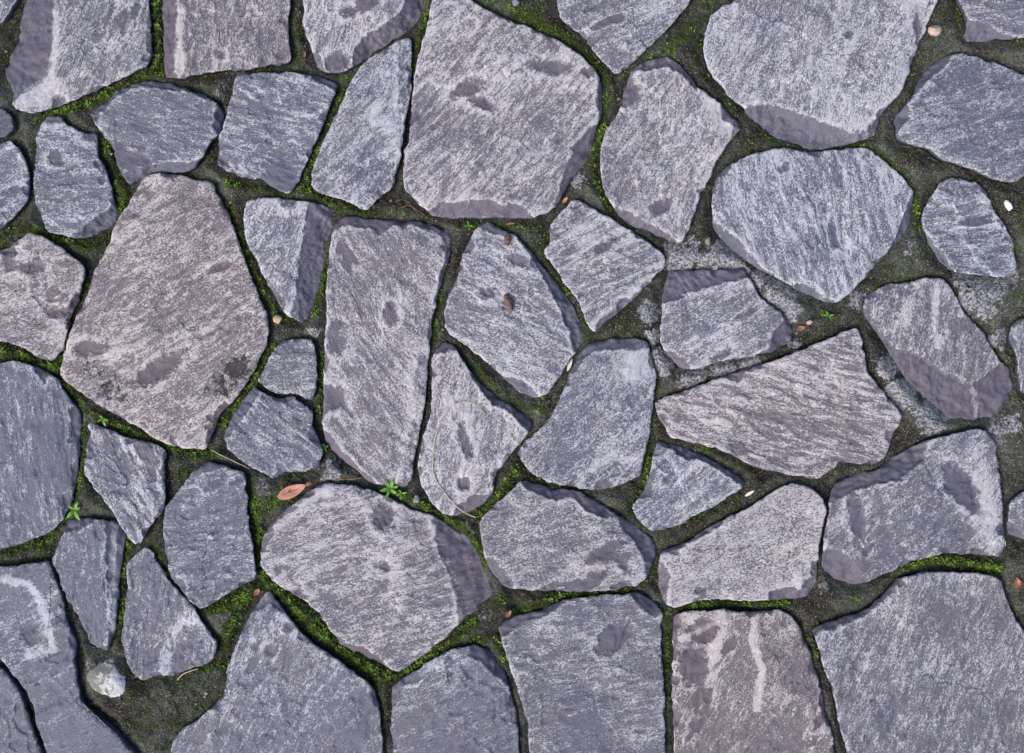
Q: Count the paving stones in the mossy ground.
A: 50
